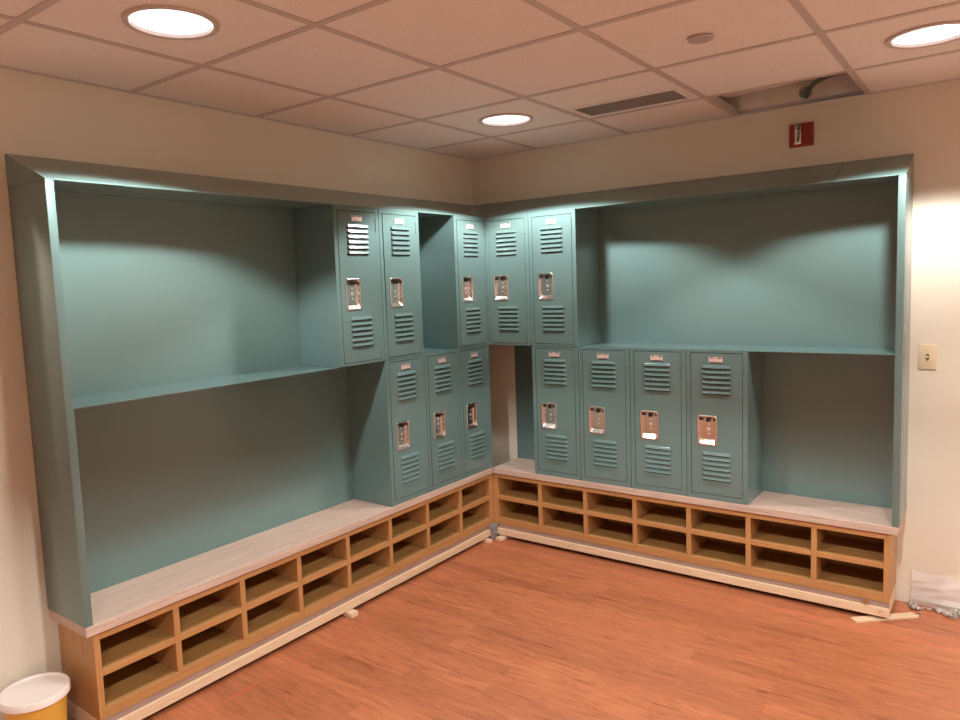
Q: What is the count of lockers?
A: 12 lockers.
